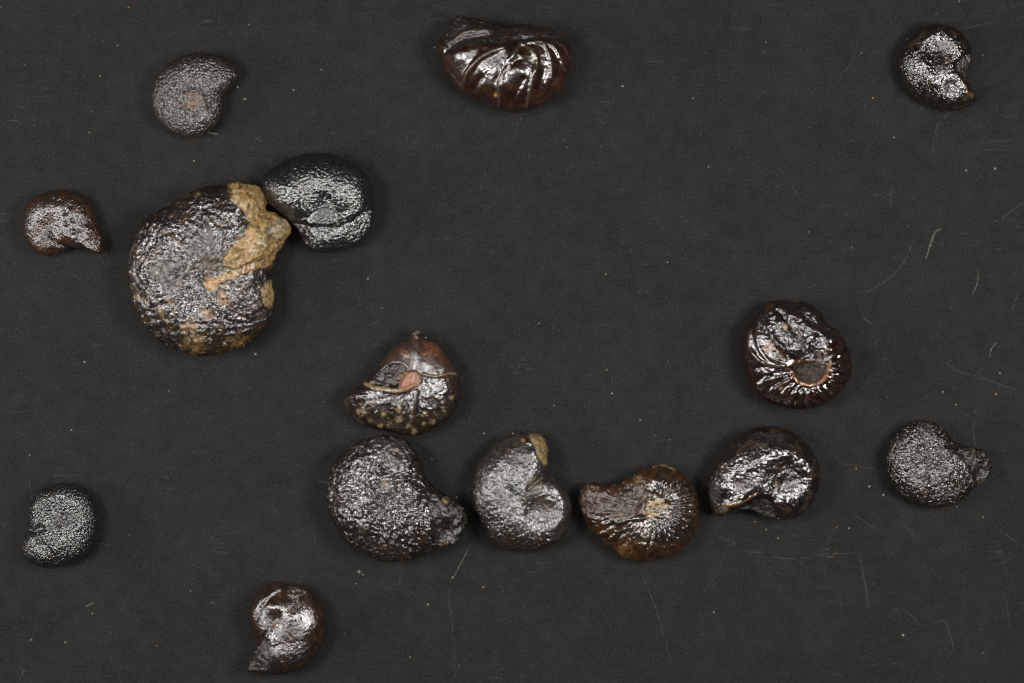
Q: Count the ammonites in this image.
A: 15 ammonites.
